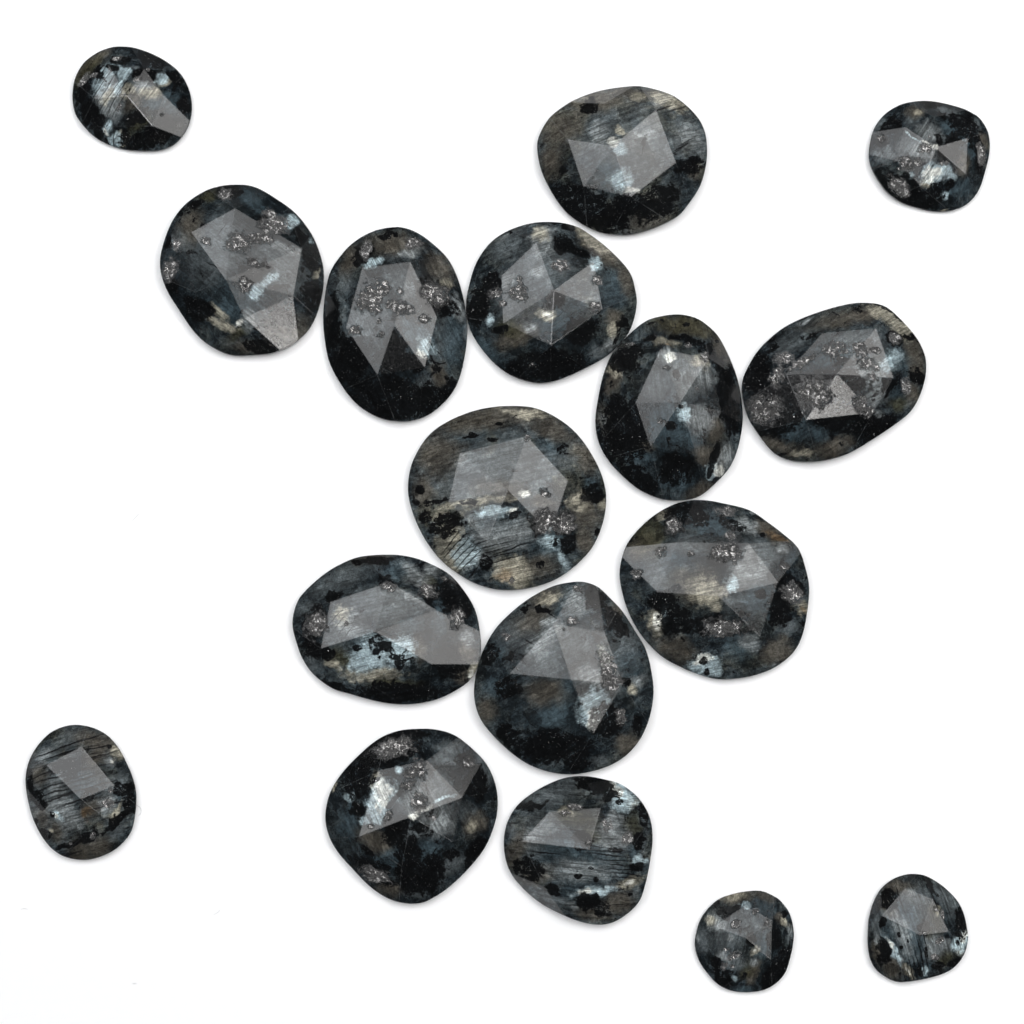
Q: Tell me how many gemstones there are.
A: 17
